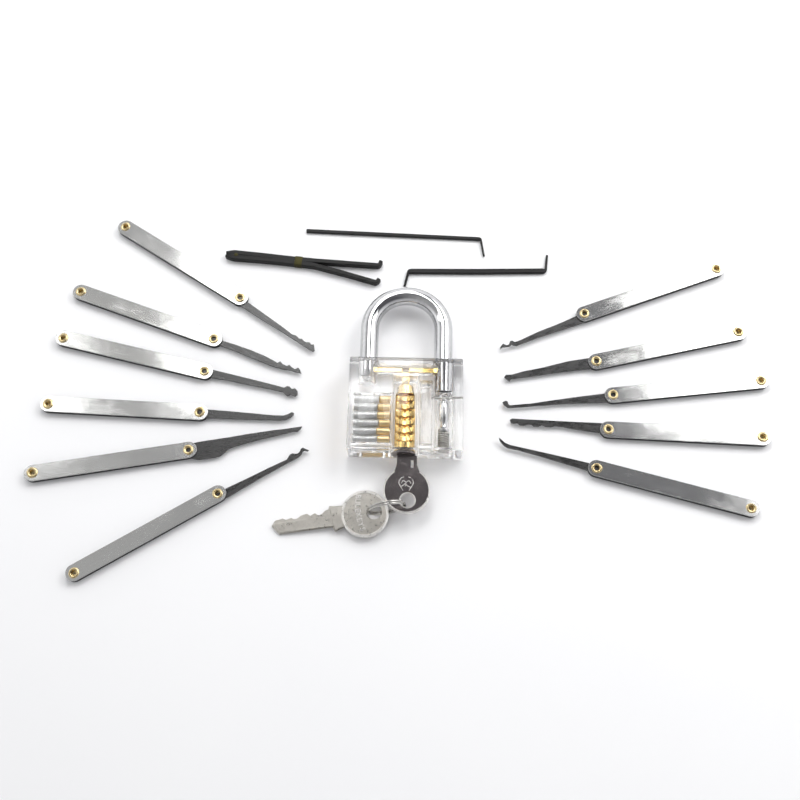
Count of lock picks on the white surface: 11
